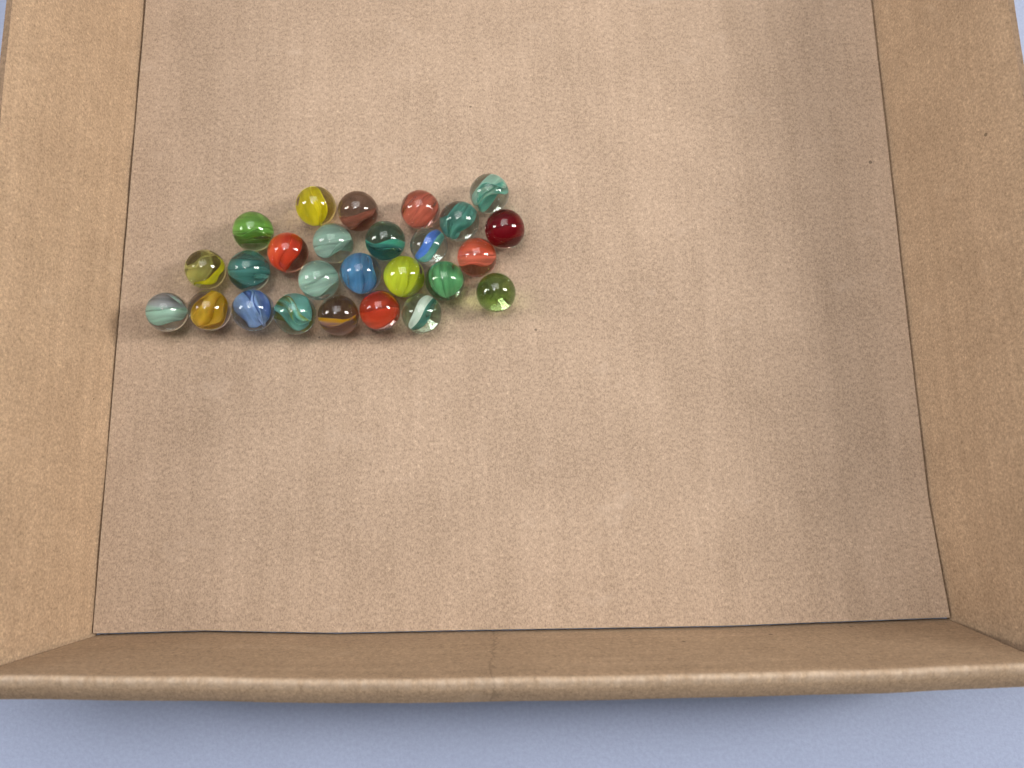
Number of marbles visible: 26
